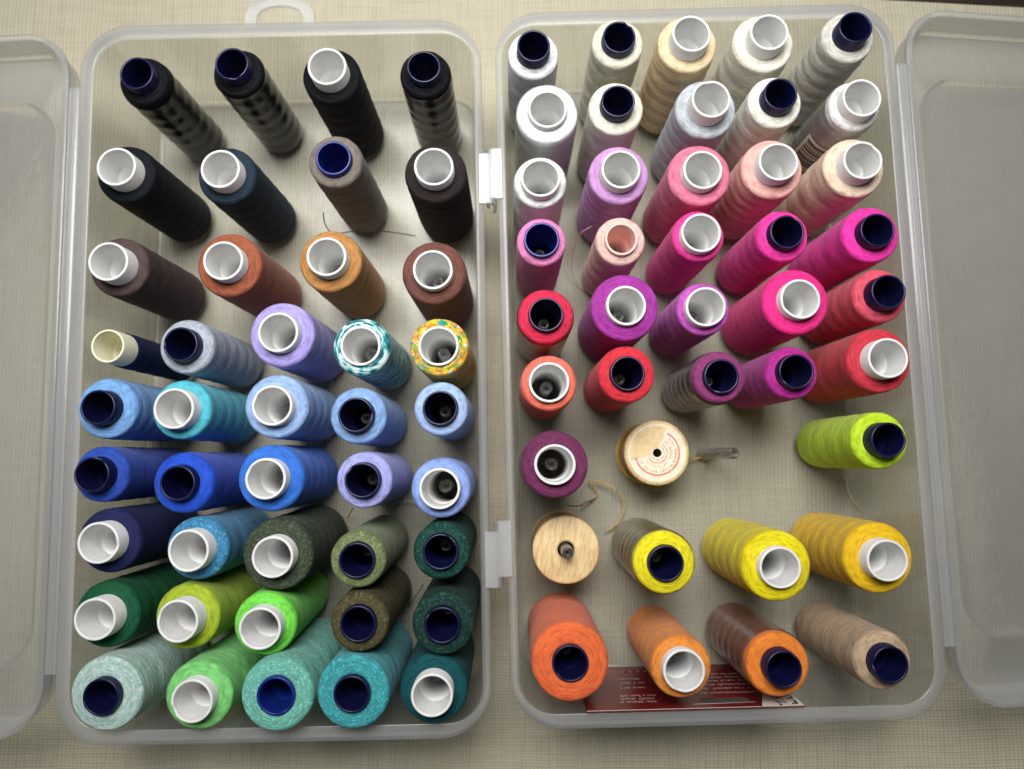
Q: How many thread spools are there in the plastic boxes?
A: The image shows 83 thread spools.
